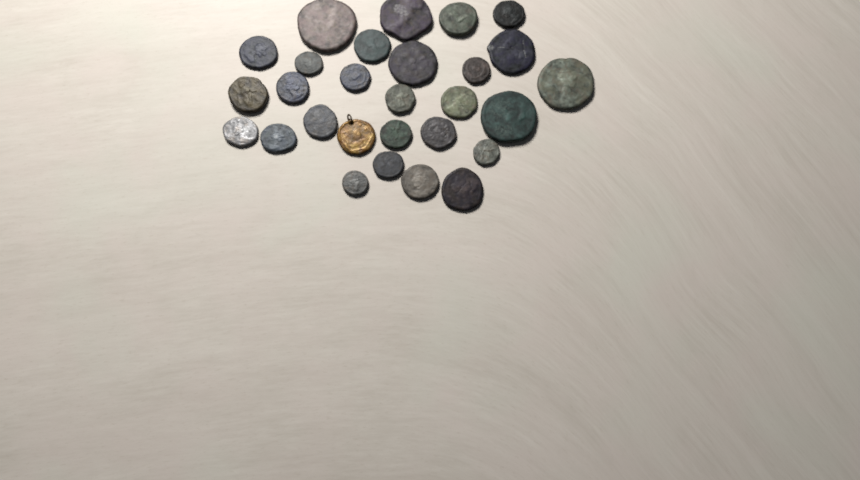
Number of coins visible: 28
